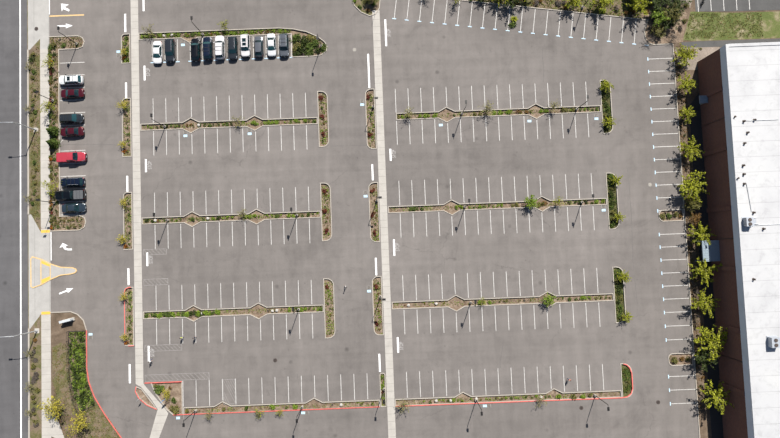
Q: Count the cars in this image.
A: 18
